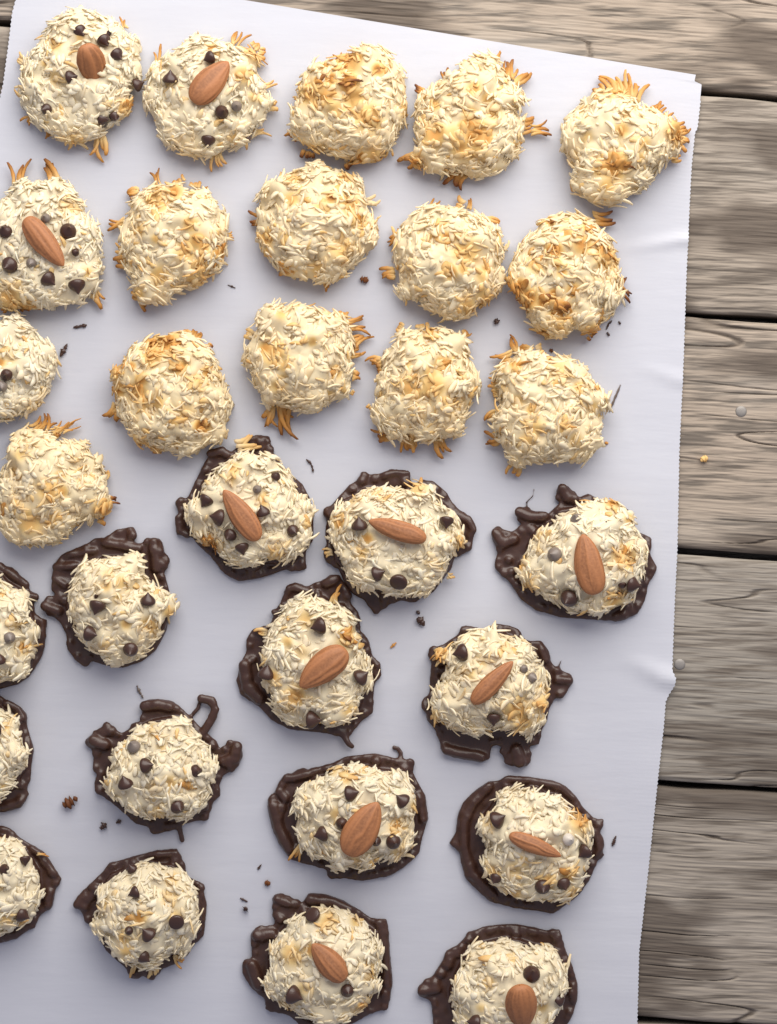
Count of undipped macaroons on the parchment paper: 16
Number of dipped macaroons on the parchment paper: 15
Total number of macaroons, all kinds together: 31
